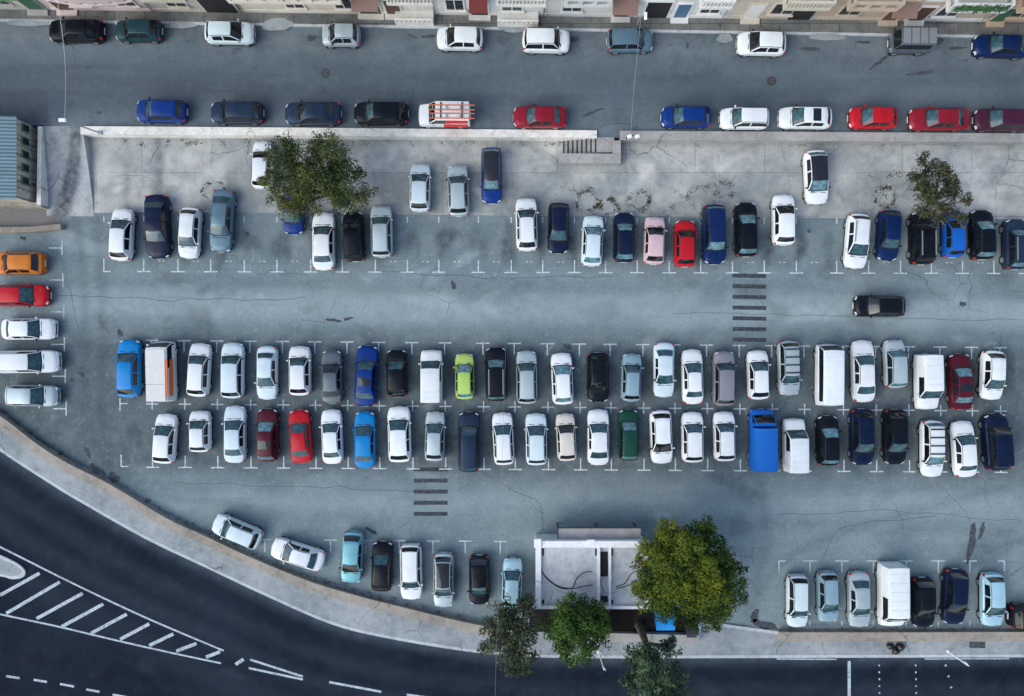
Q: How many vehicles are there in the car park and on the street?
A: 125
